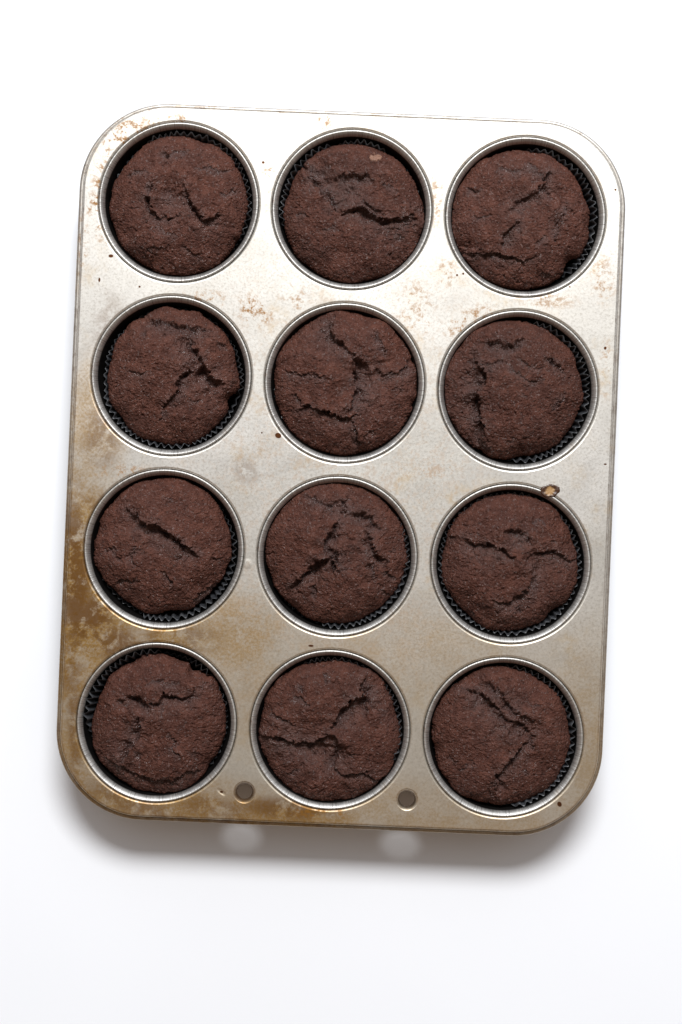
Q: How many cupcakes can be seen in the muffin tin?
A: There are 12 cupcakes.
